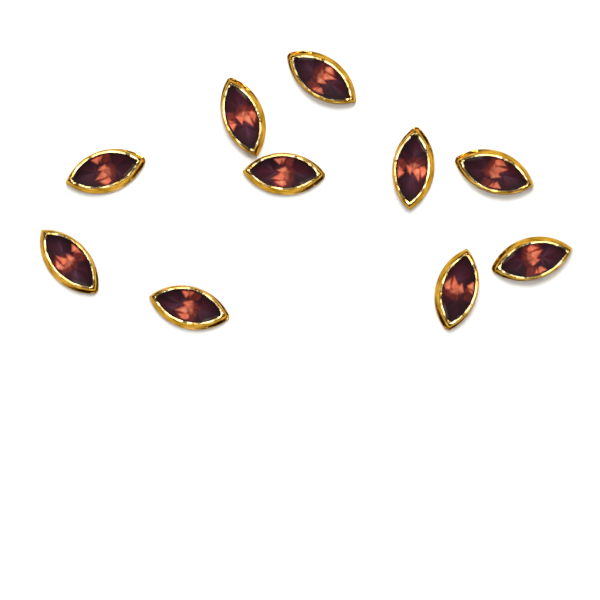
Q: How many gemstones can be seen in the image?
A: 10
